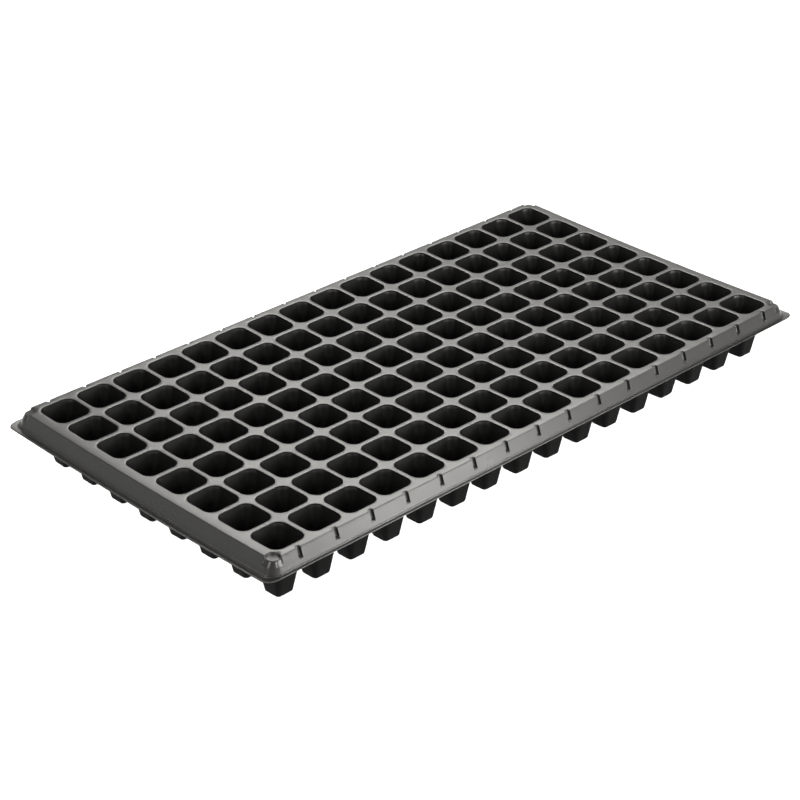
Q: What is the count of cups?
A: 128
